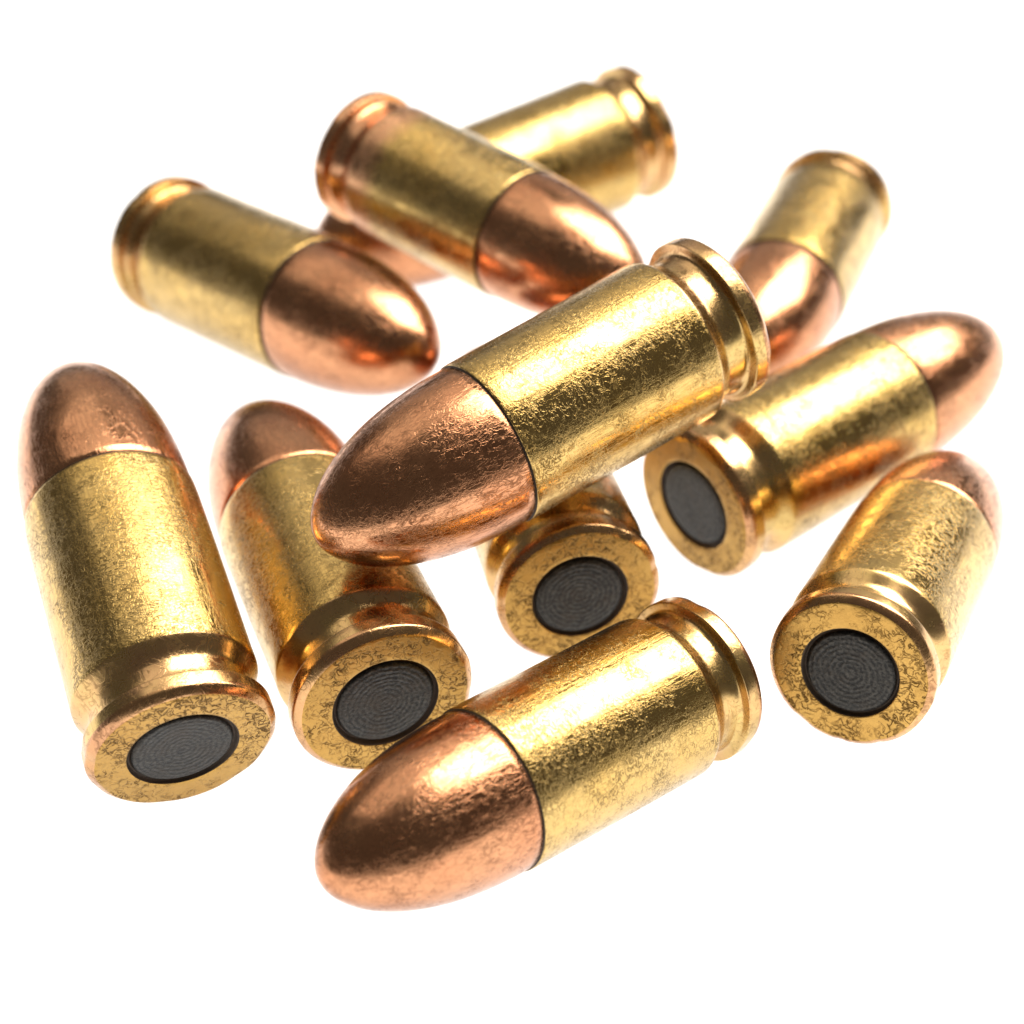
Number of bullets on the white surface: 11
